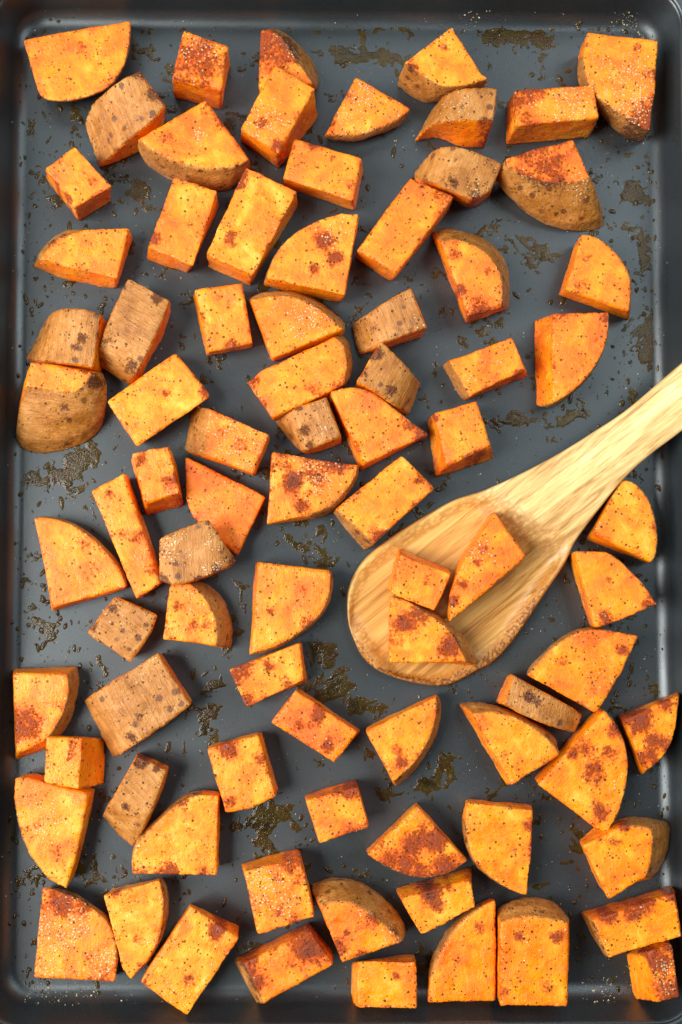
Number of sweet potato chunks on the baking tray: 83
